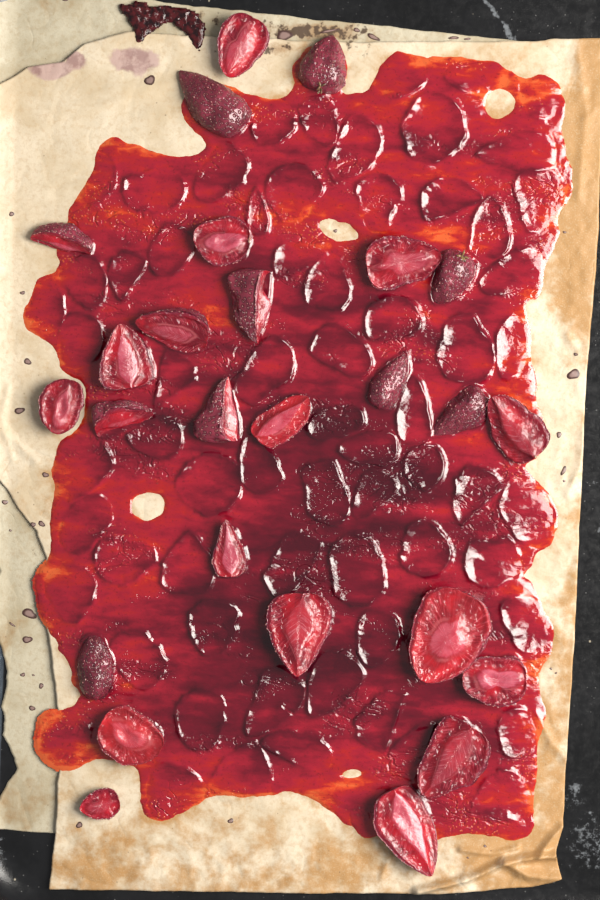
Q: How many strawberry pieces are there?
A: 26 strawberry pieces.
